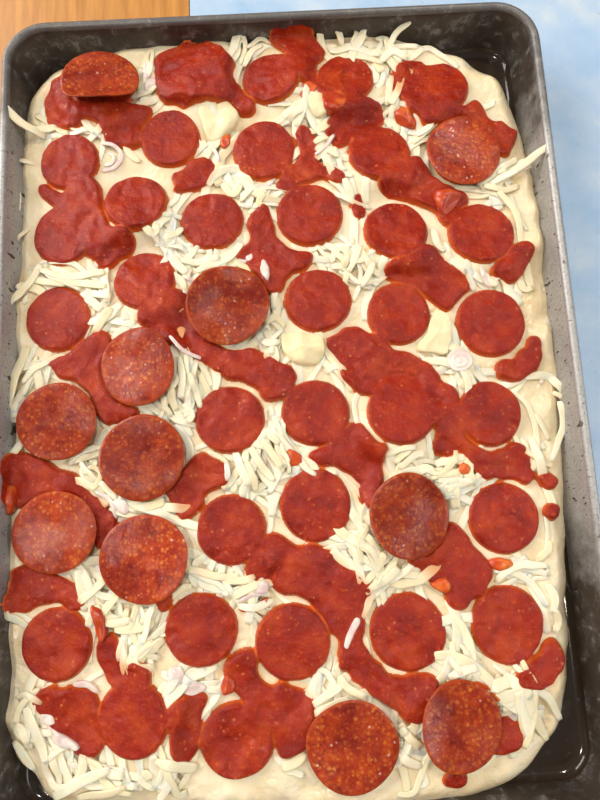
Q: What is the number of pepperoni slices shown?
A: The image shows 11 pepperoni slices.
